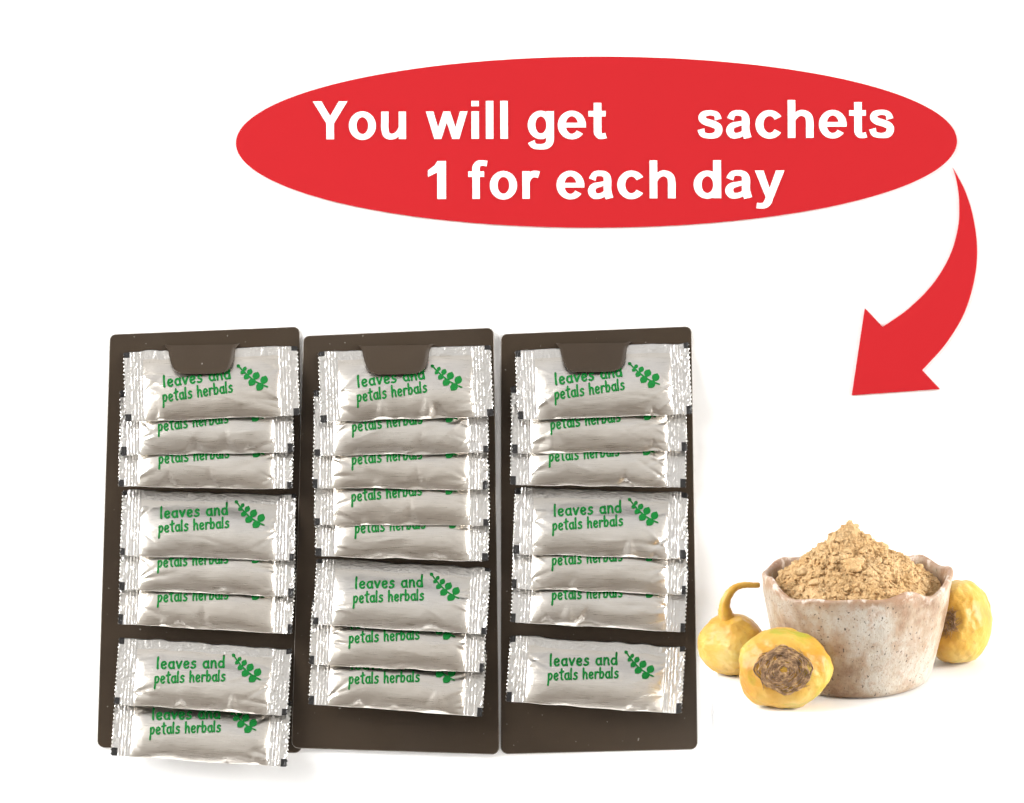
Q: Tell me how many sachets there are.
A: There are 23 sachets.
